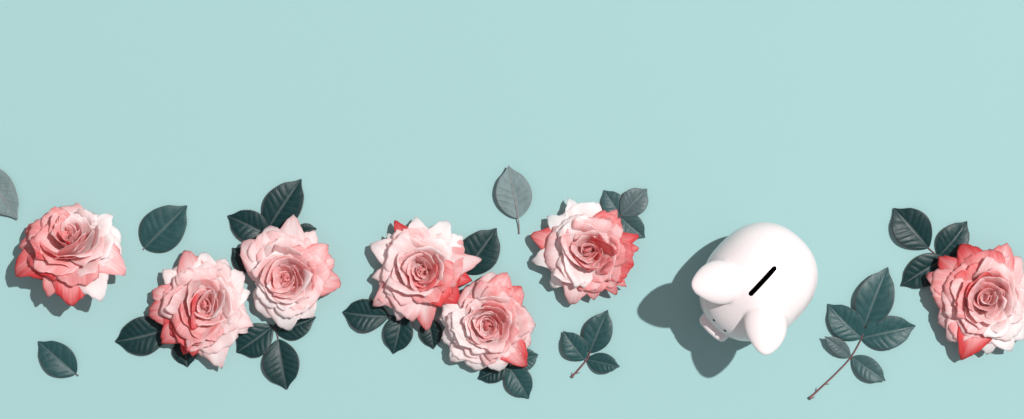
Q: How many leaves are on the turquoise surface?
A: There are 34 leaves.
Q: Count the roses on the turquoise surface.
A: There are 7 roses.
